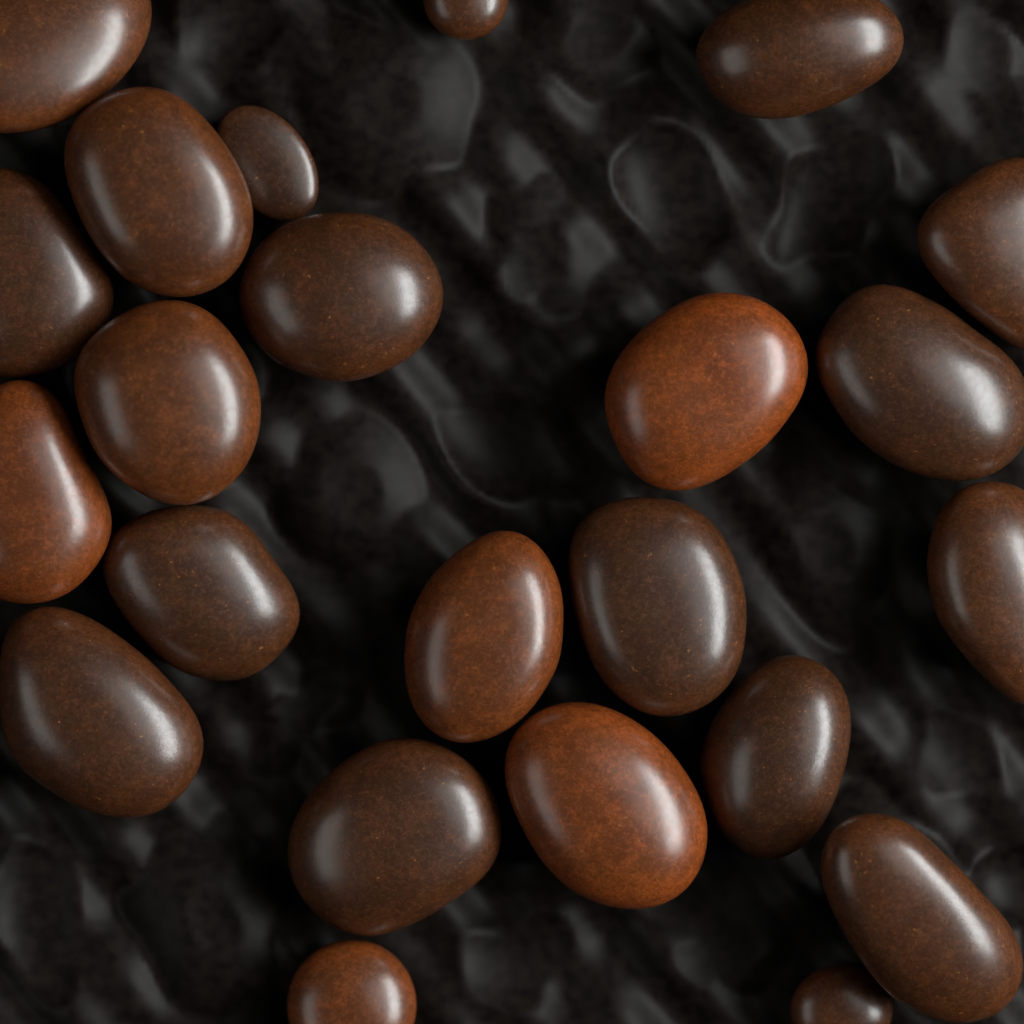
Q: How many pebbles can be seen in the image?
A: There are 23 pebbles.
